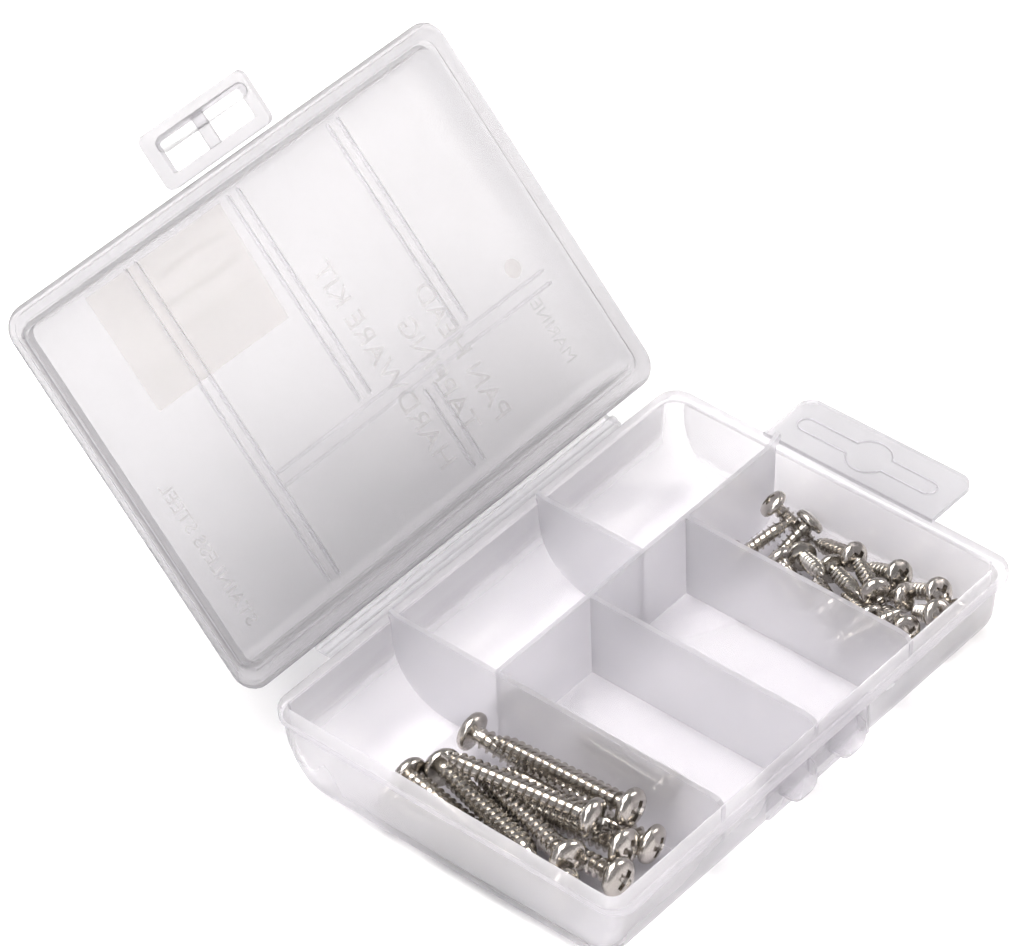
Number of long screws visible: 12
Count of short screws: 17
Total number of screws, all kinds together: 29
